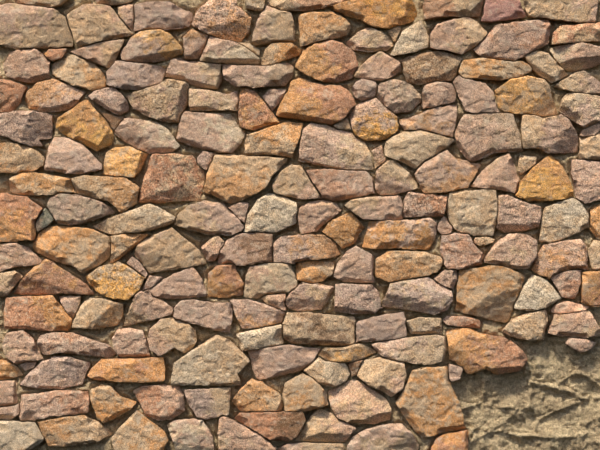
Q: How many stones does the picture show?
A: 187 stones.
